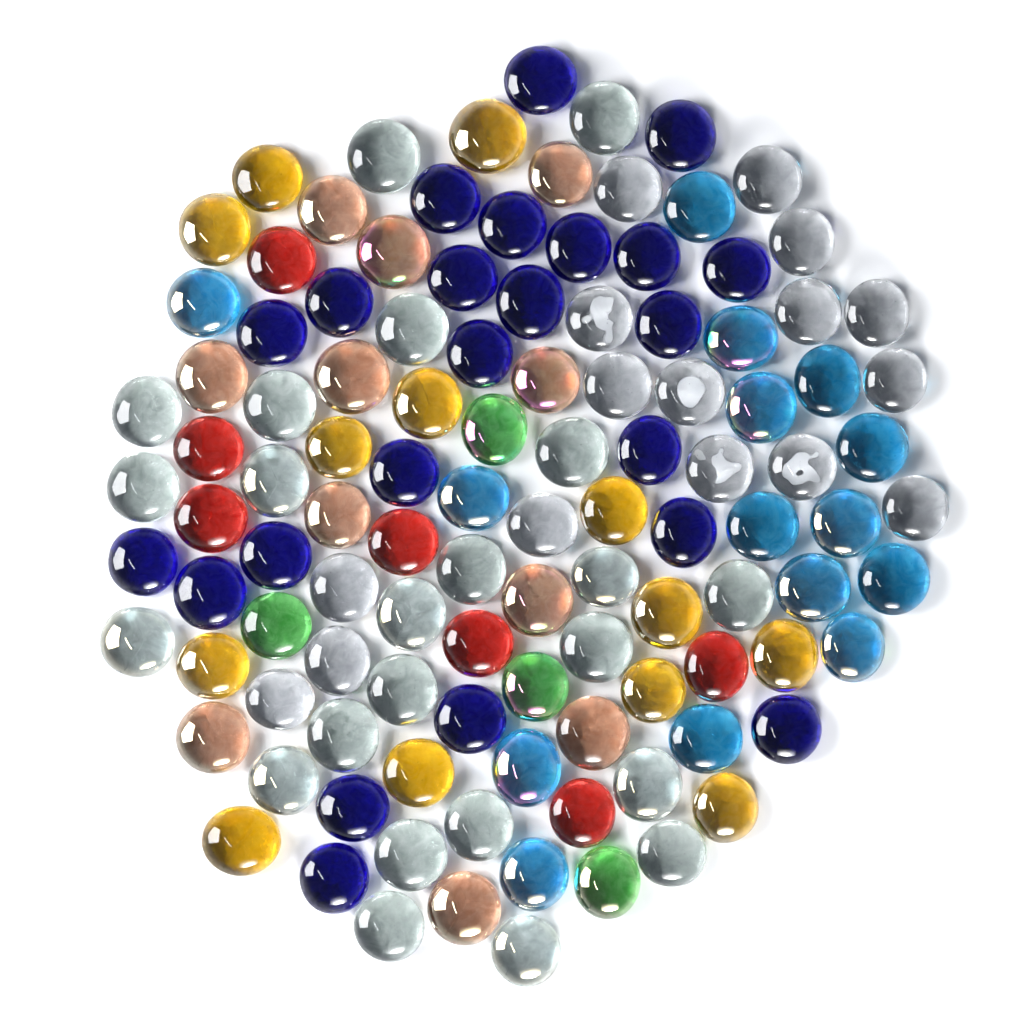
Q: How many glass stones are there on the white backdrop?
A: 112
